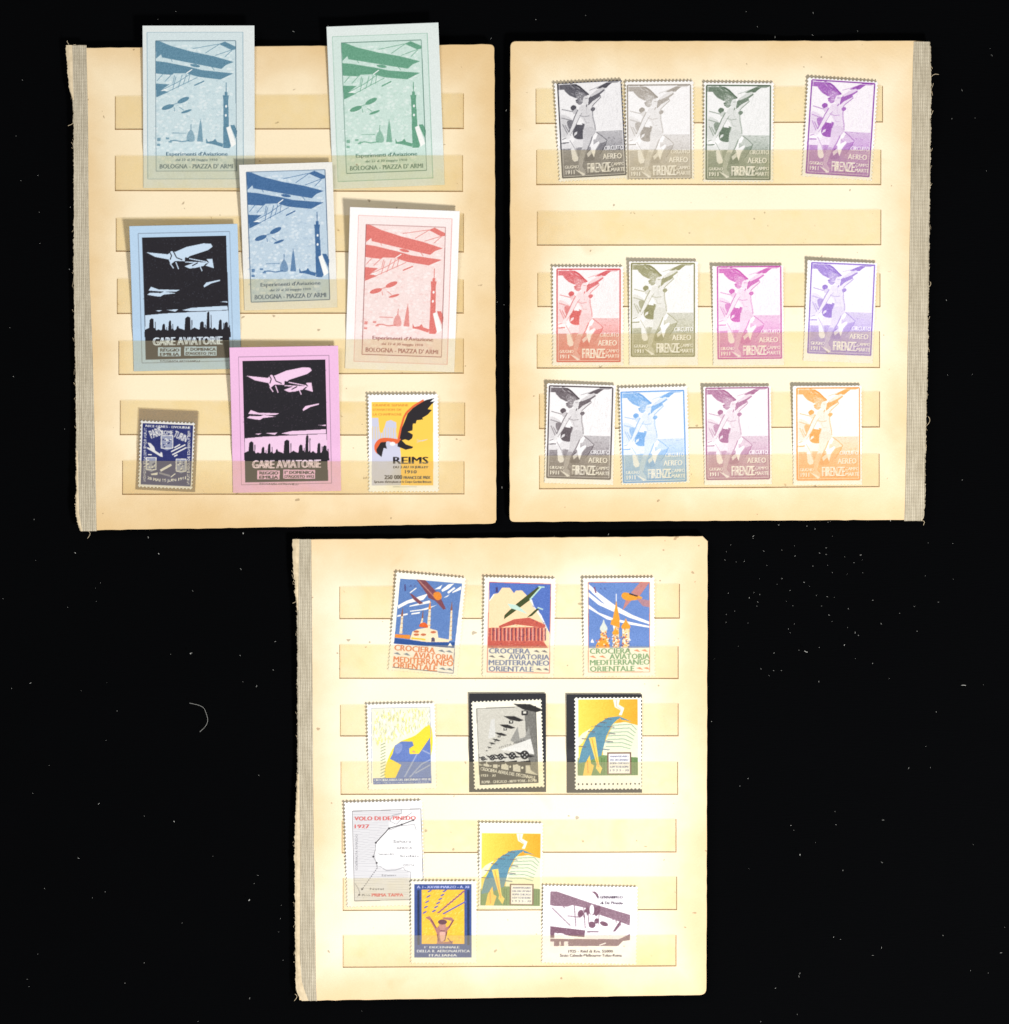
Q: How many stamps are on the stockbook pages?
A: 30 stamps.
